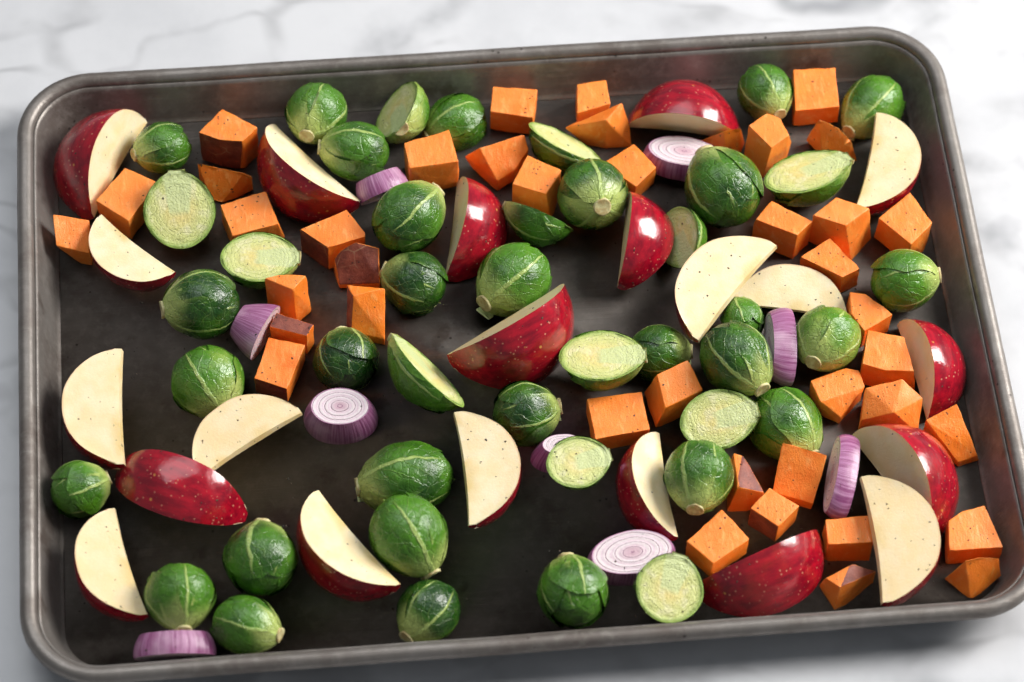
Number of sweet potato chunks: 41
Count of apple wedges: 21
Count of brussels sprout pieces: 42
